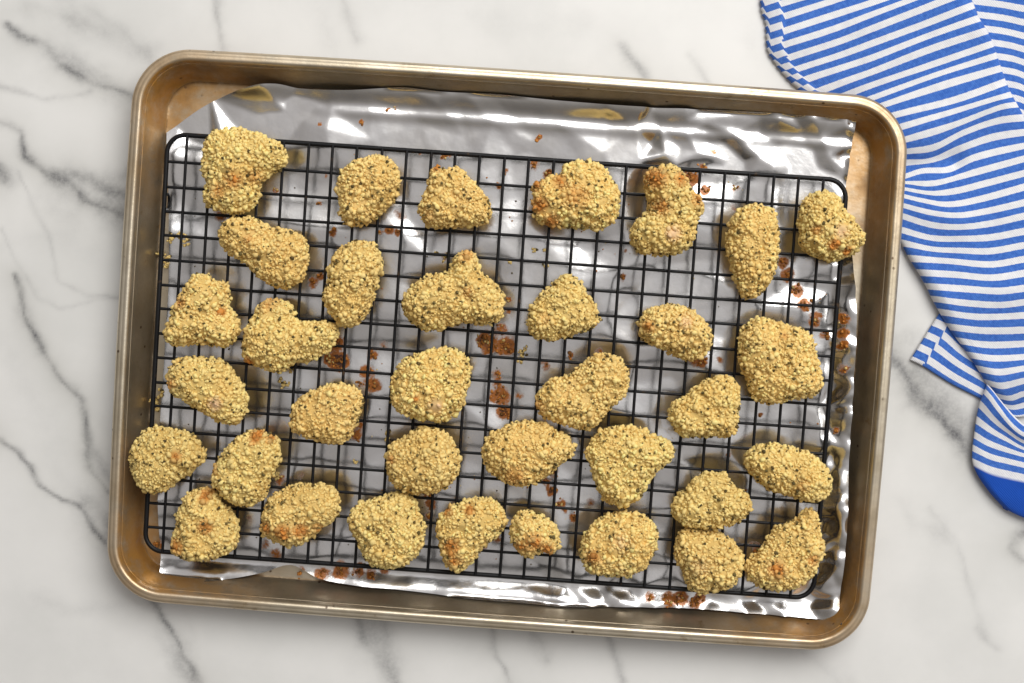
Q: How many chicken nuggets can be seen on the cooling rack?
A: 35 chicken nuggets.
